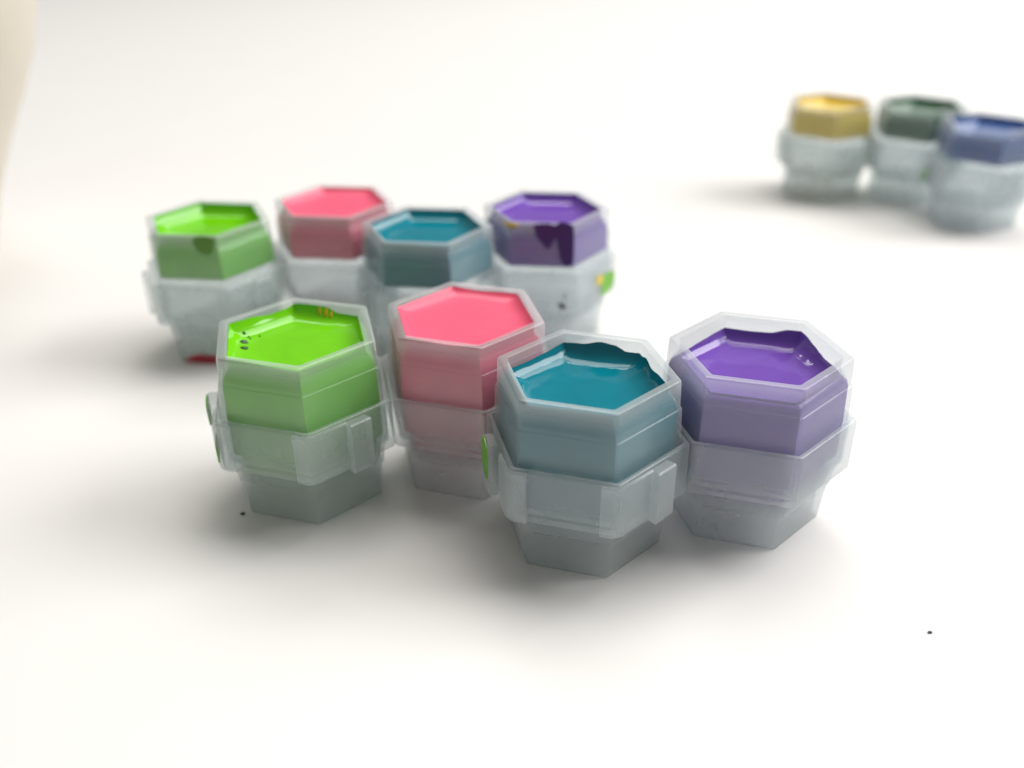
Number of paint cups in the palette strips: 11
